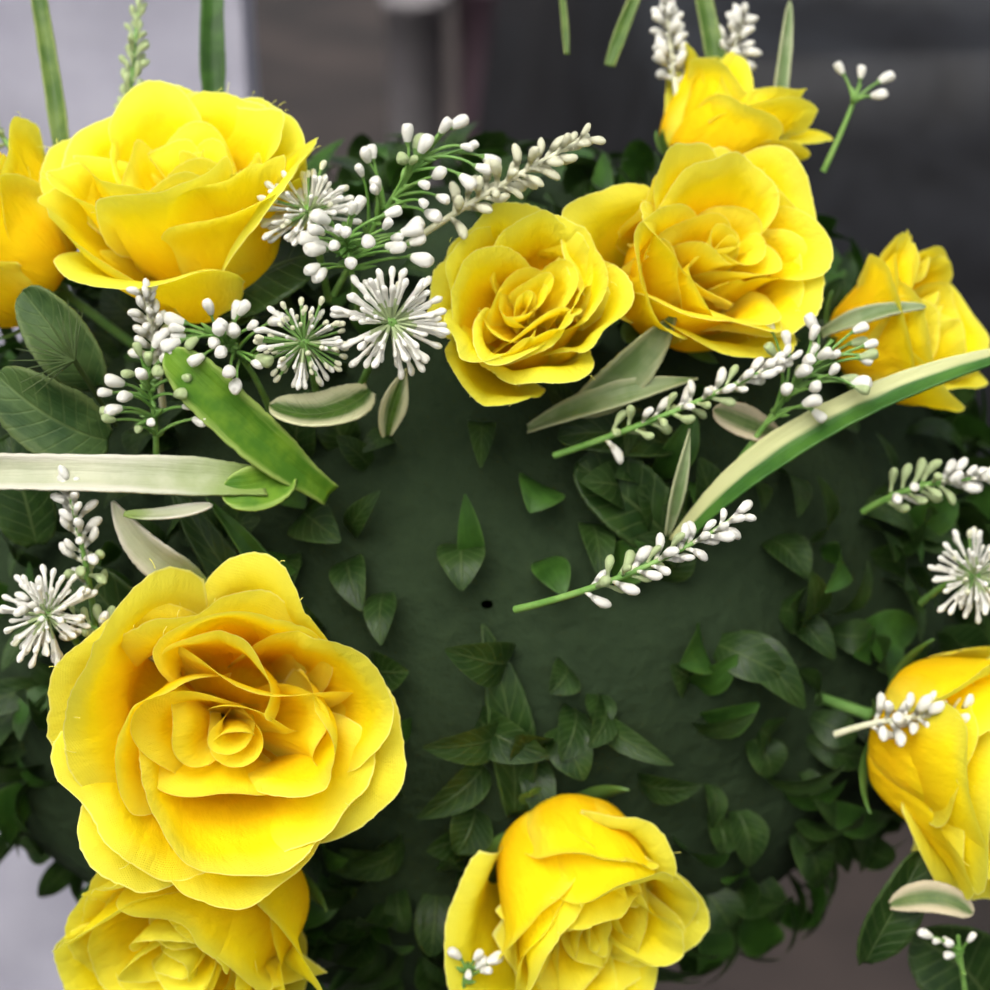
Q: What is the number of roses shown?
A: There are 10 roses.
